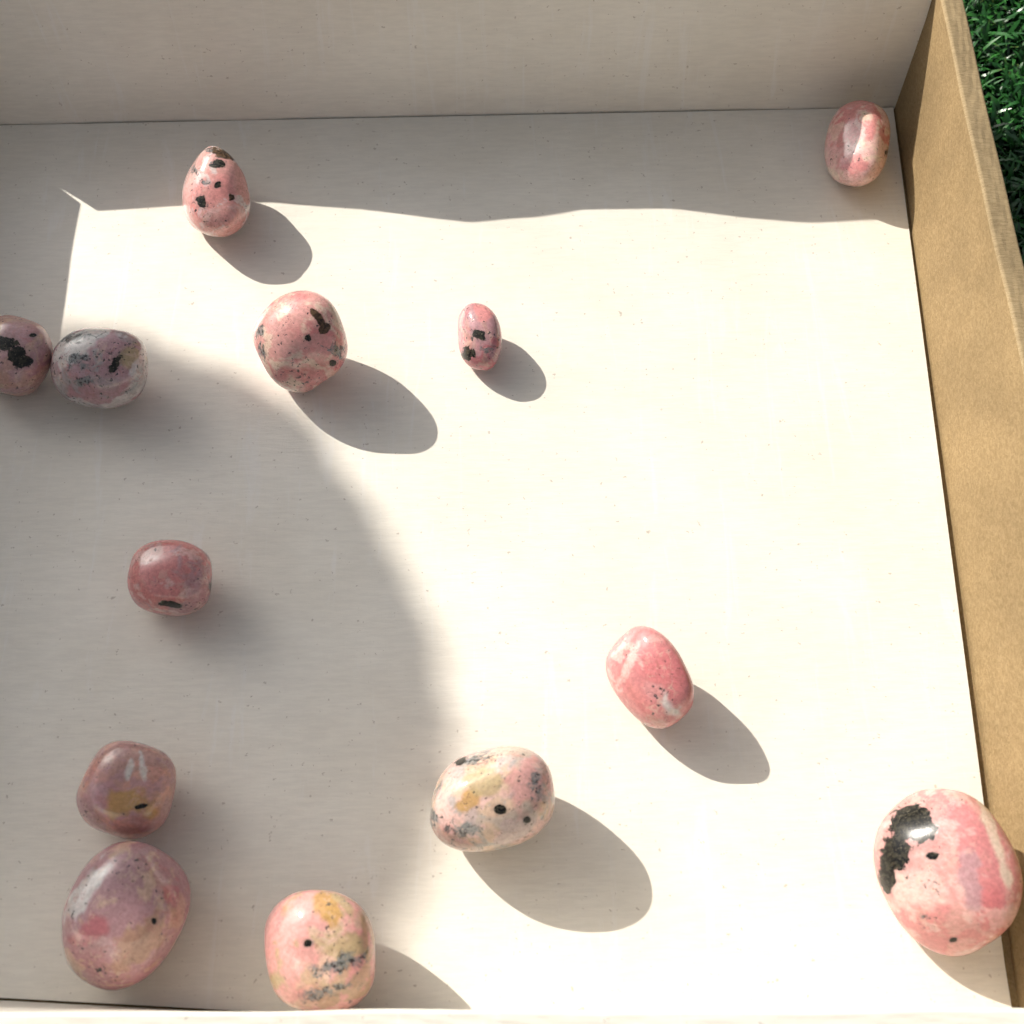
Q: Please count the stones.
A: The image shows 13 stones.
